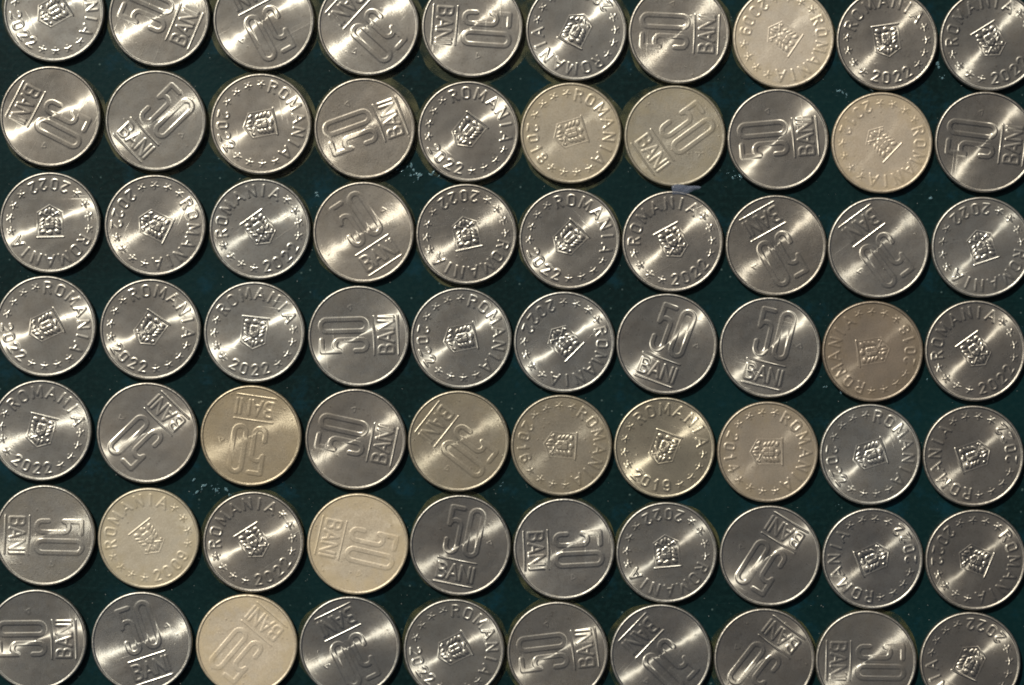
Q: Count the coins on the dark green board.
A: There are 70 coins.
